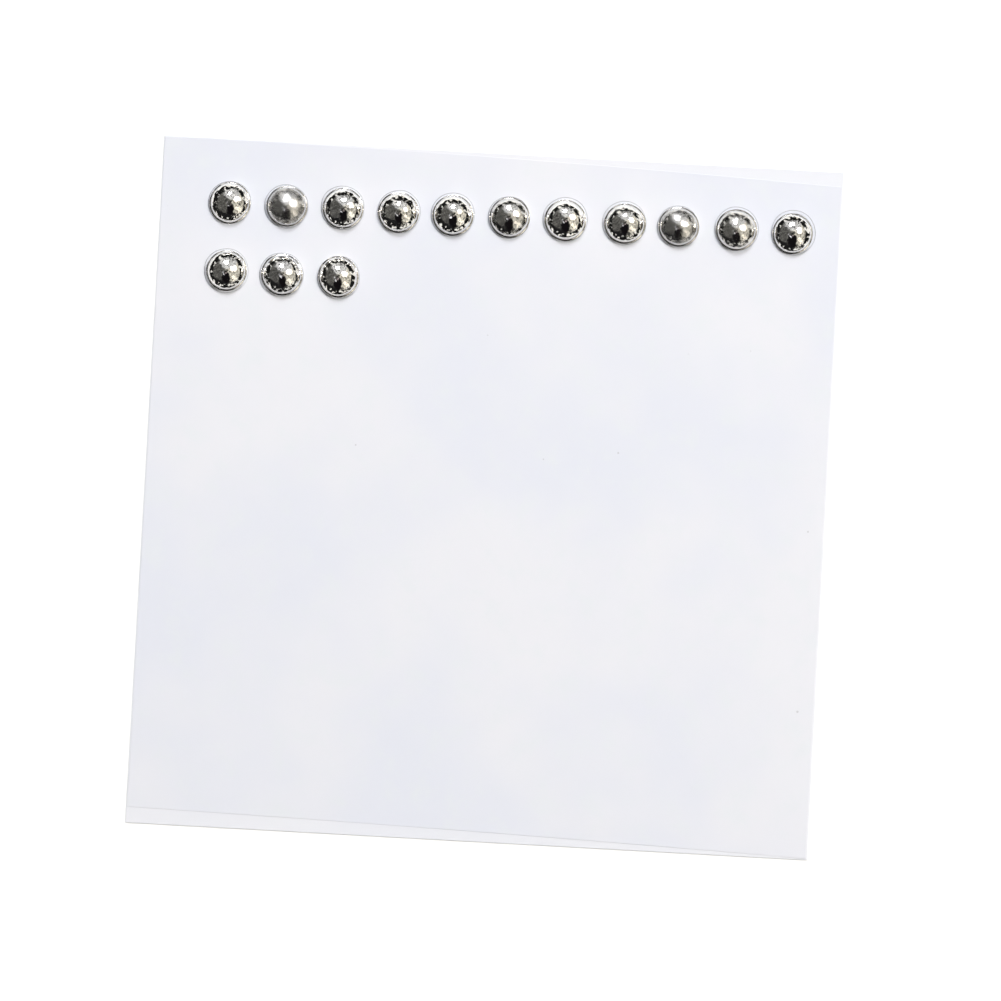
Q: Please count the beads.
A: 14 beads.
